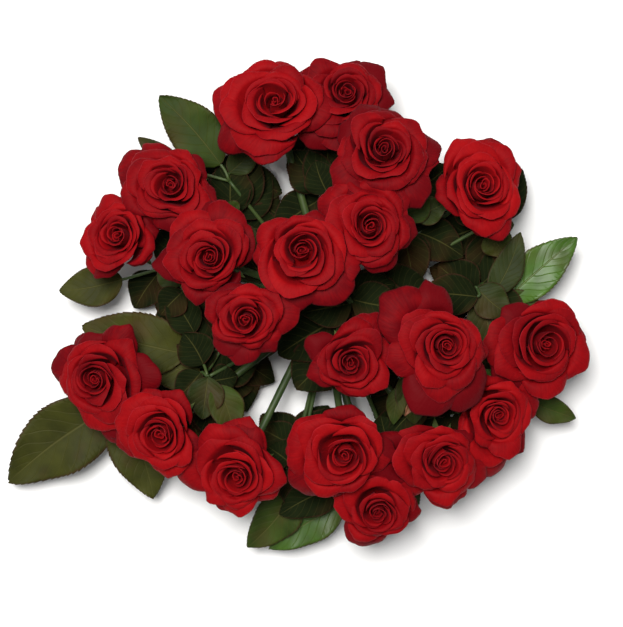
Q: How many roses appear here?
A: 20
